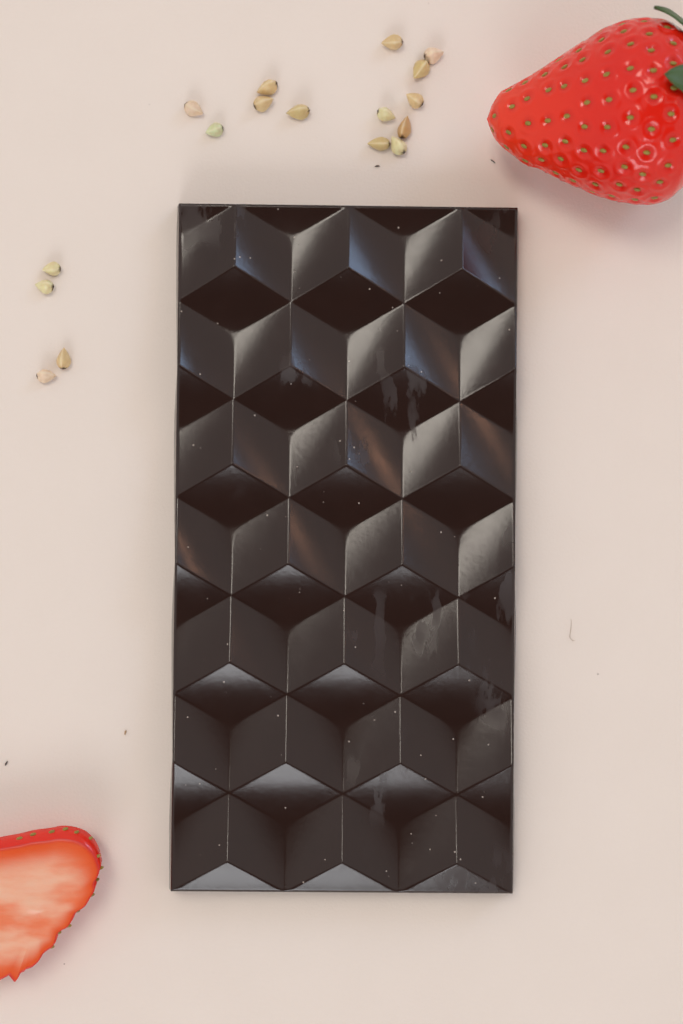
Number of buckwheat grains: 17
